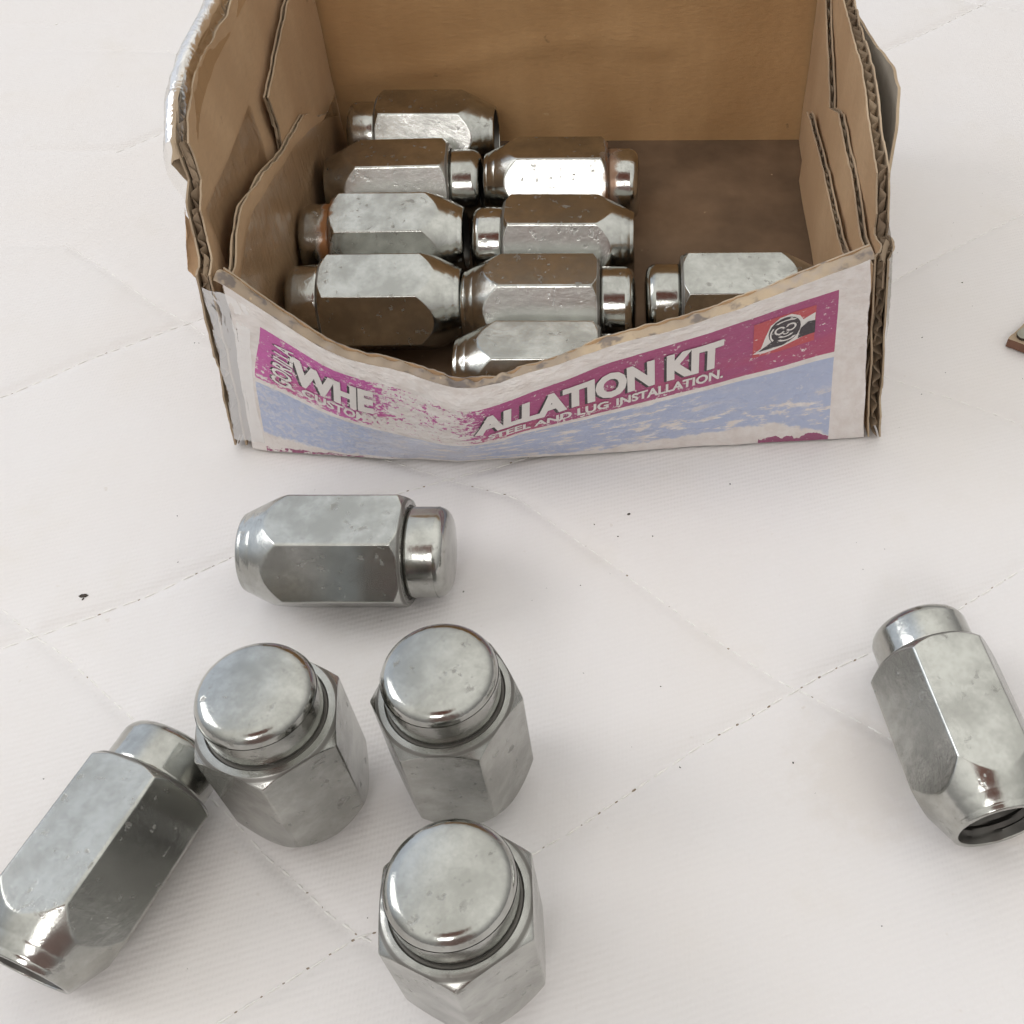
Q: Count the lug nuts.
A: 15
